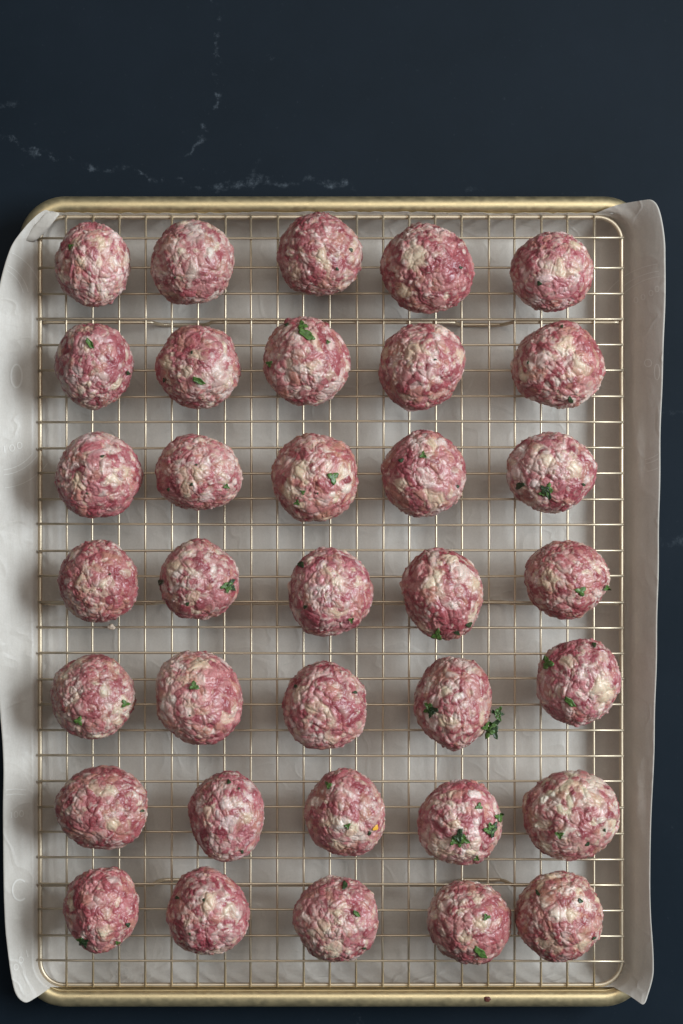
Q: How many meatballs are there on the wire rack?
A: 35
